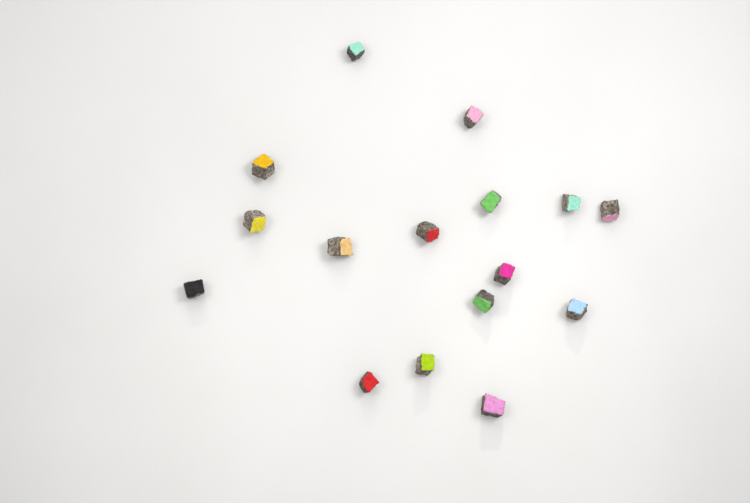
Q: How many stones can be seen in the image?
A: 16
